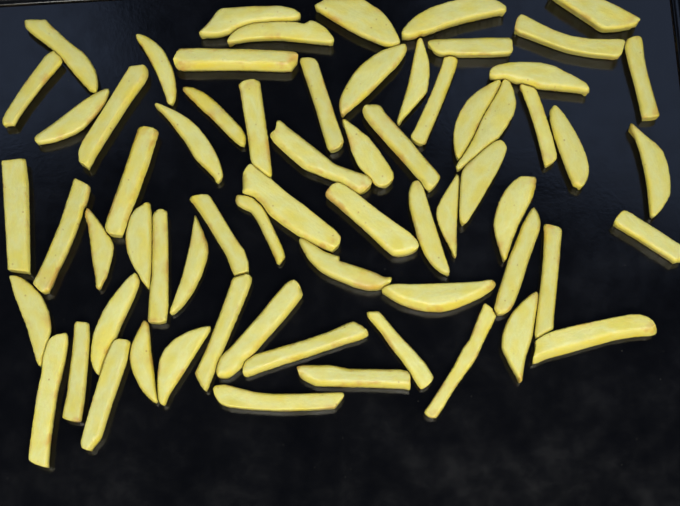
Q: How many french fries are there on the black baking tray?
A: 66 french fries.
